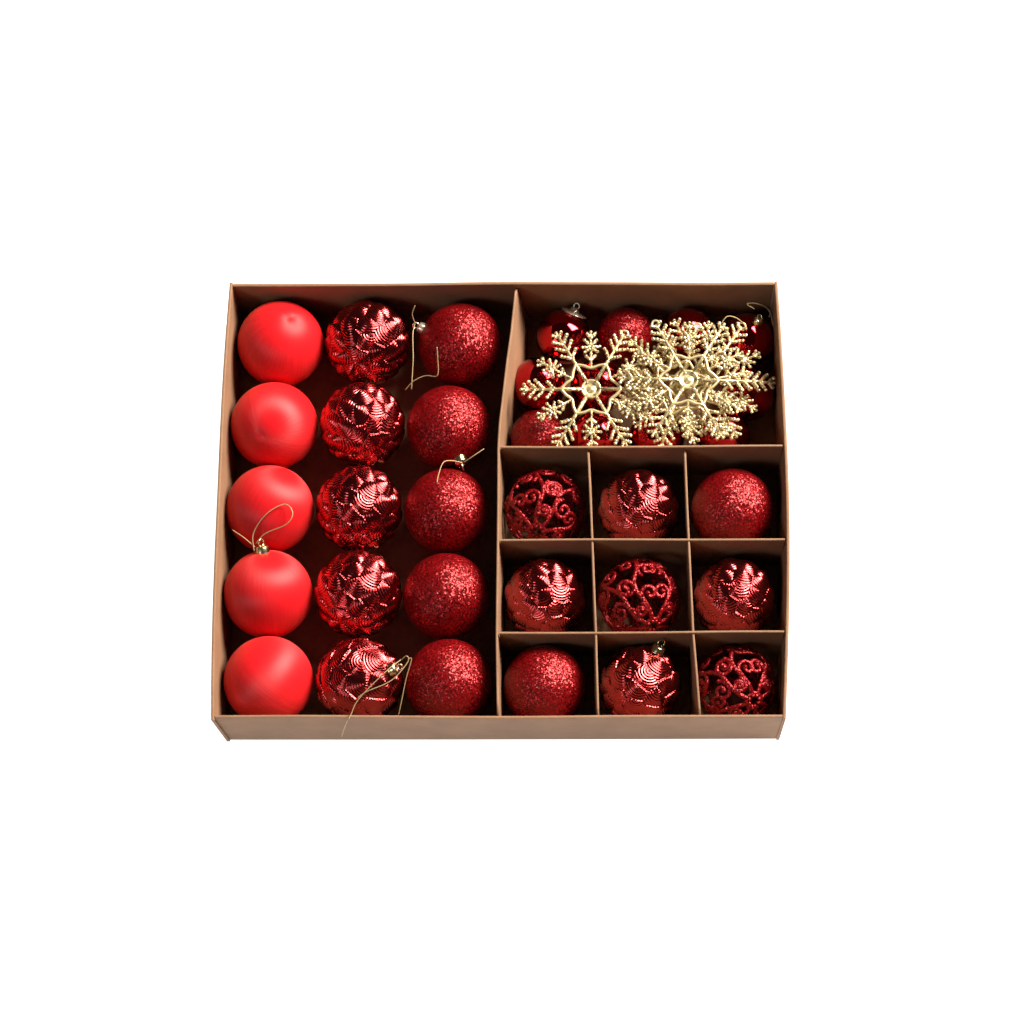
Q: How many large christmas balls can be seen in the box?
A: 24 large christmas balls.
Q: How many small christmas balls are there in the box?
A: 11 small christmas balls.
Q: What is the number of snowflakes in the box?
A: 4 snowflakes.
